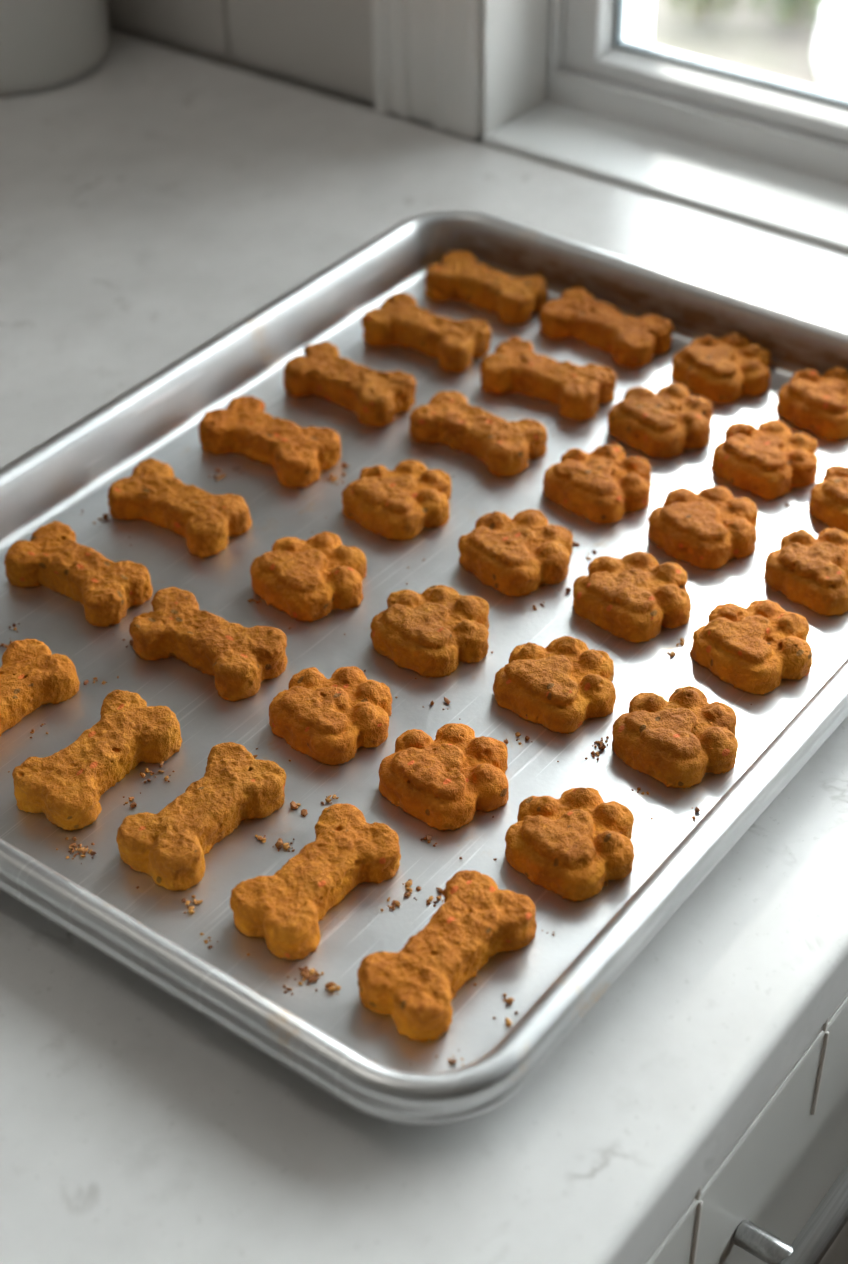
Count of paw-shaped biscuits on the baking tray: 19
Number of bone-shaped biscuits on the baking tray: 15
